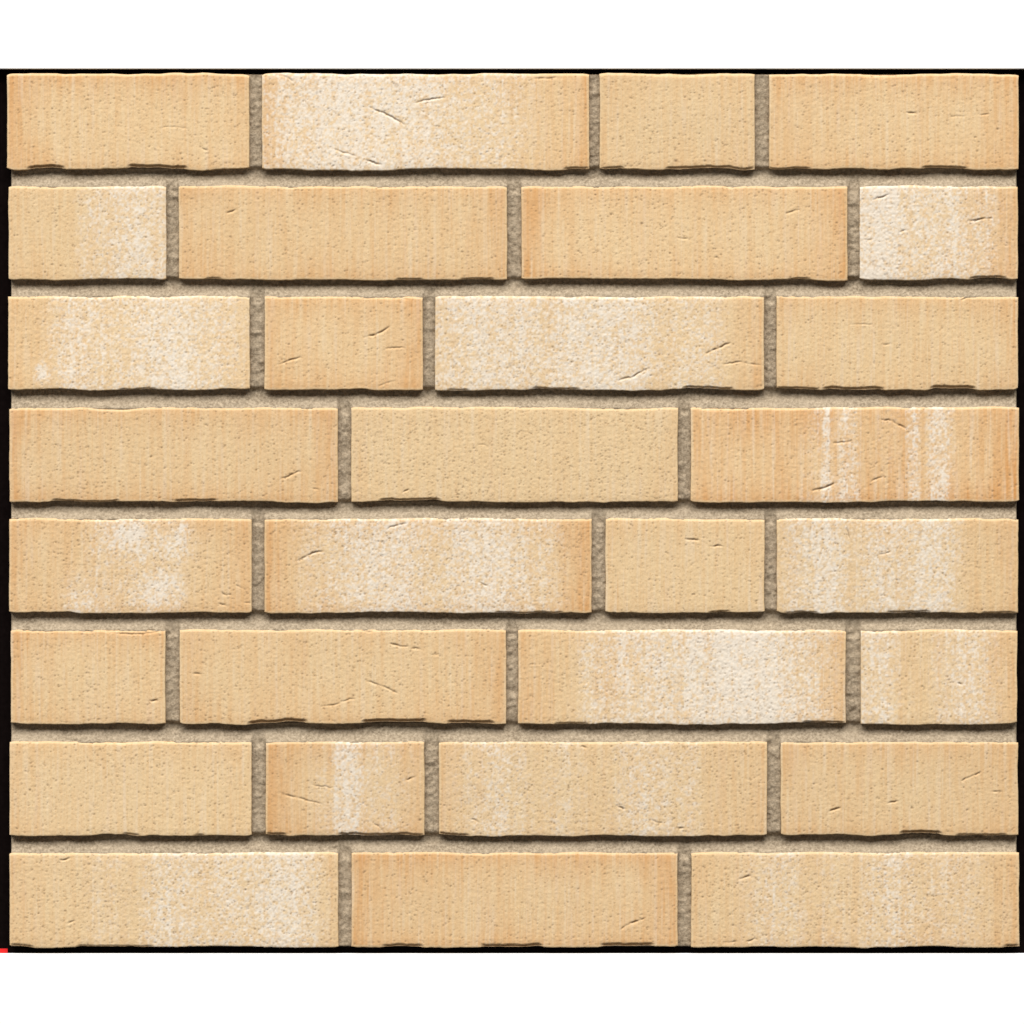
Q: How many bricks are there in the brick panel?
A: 30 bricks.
